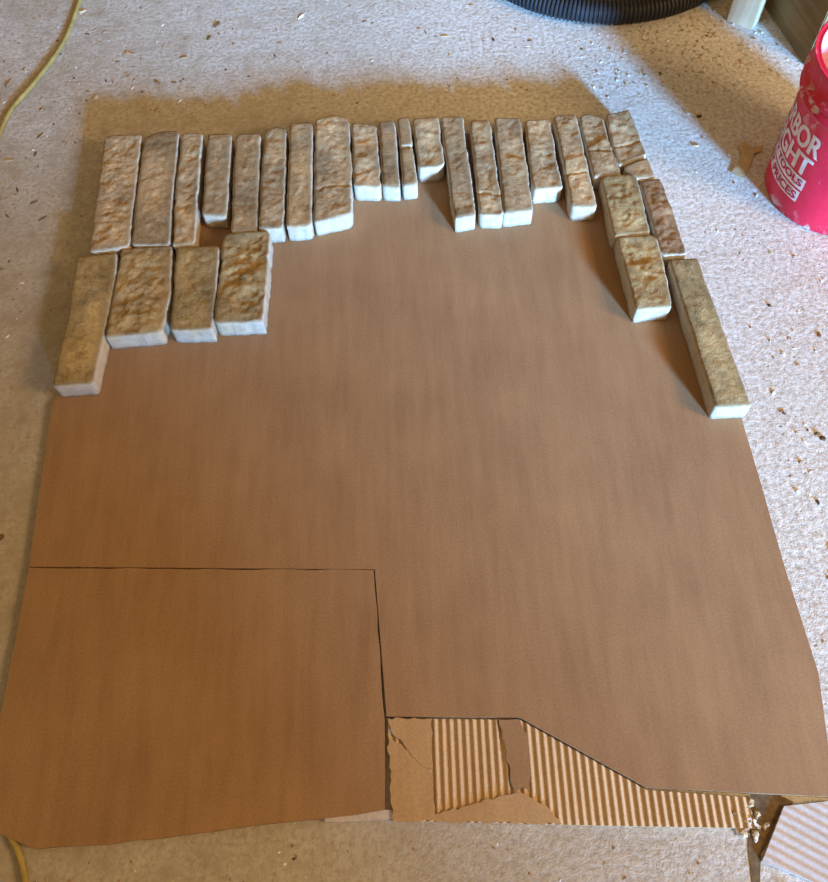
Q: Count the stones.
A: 29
